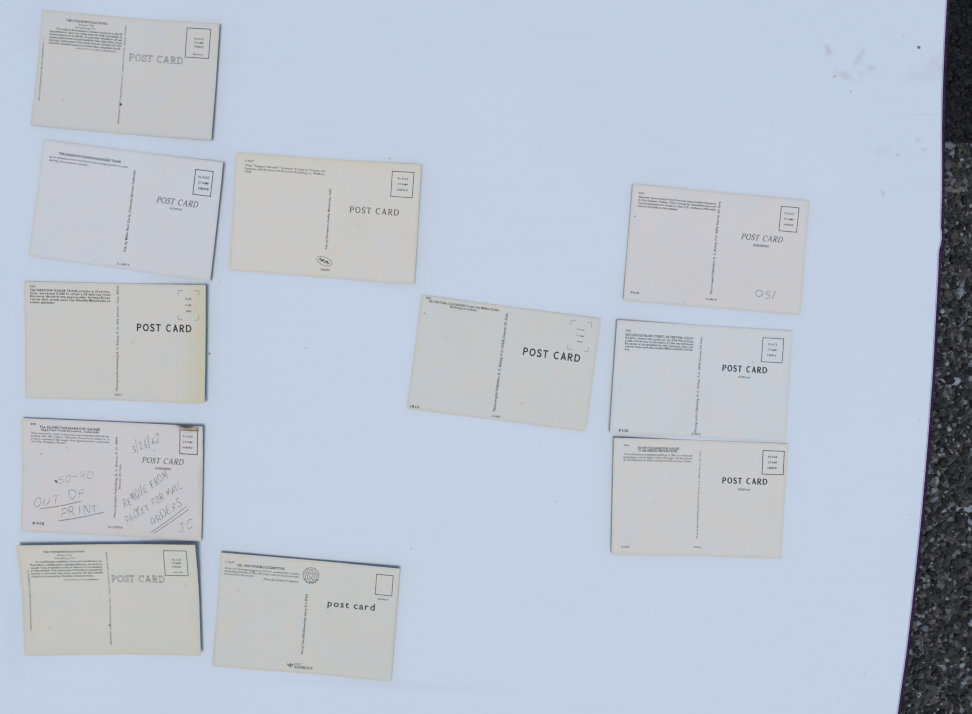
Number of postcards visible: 11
